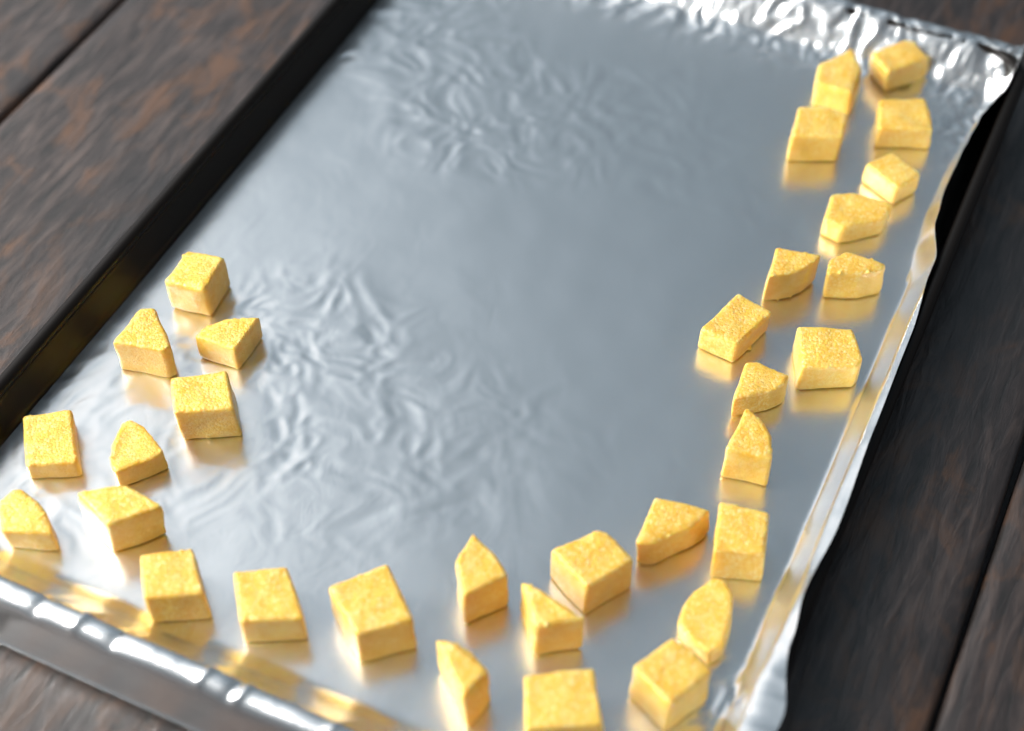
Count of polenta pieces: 32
